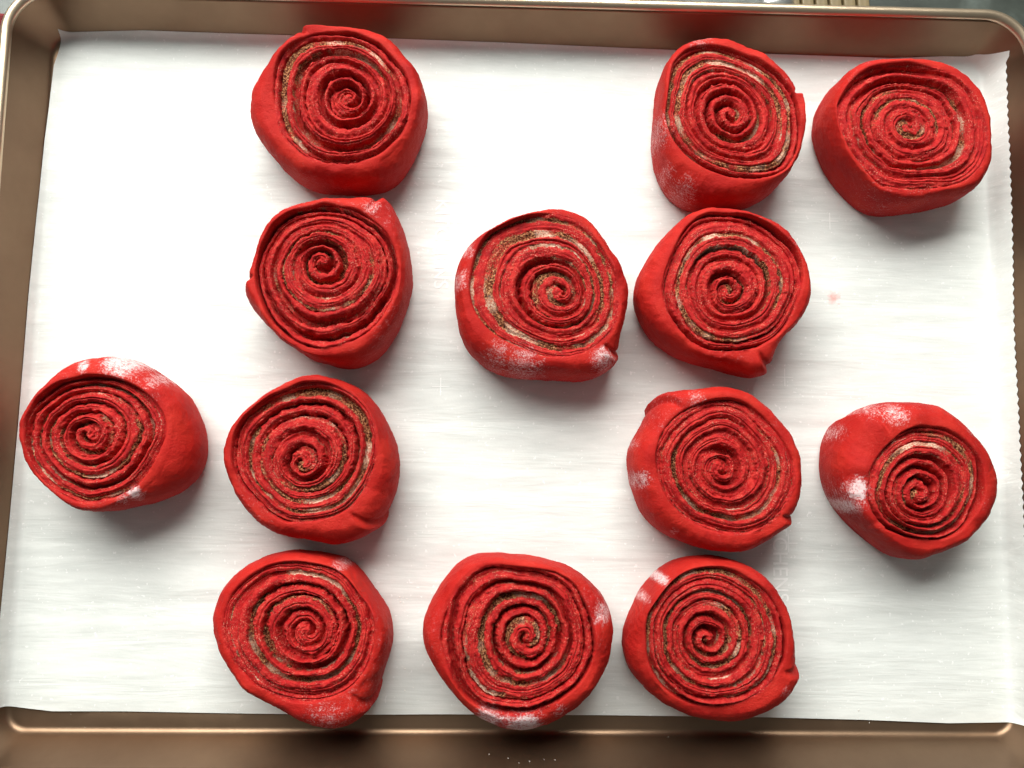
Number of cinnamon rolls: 13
